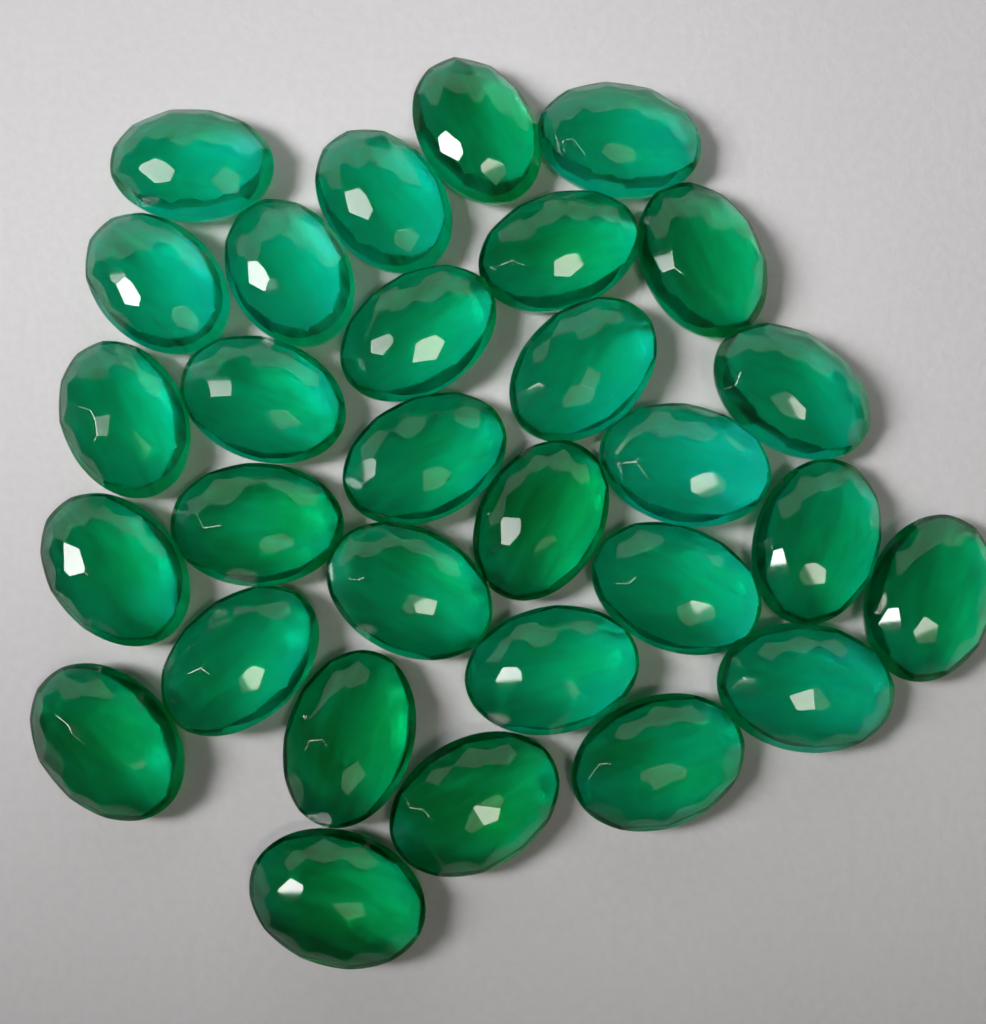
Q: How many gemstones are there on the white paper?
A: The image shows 30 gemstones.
